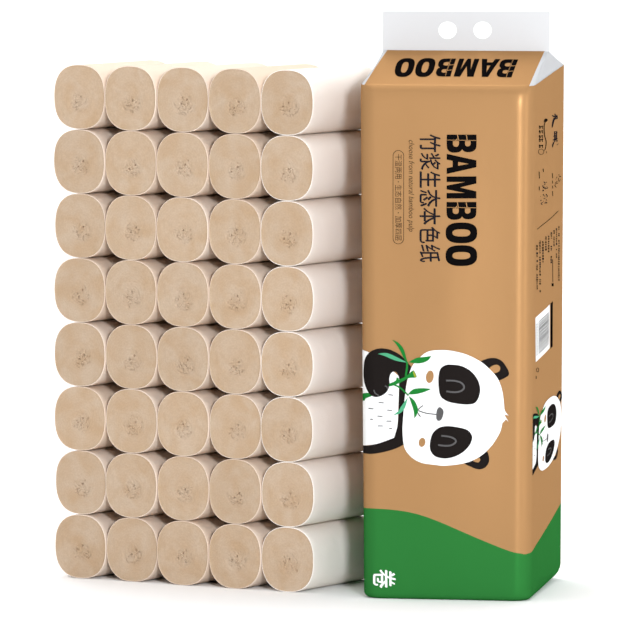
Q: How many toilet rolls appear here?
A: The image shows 40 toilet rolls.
